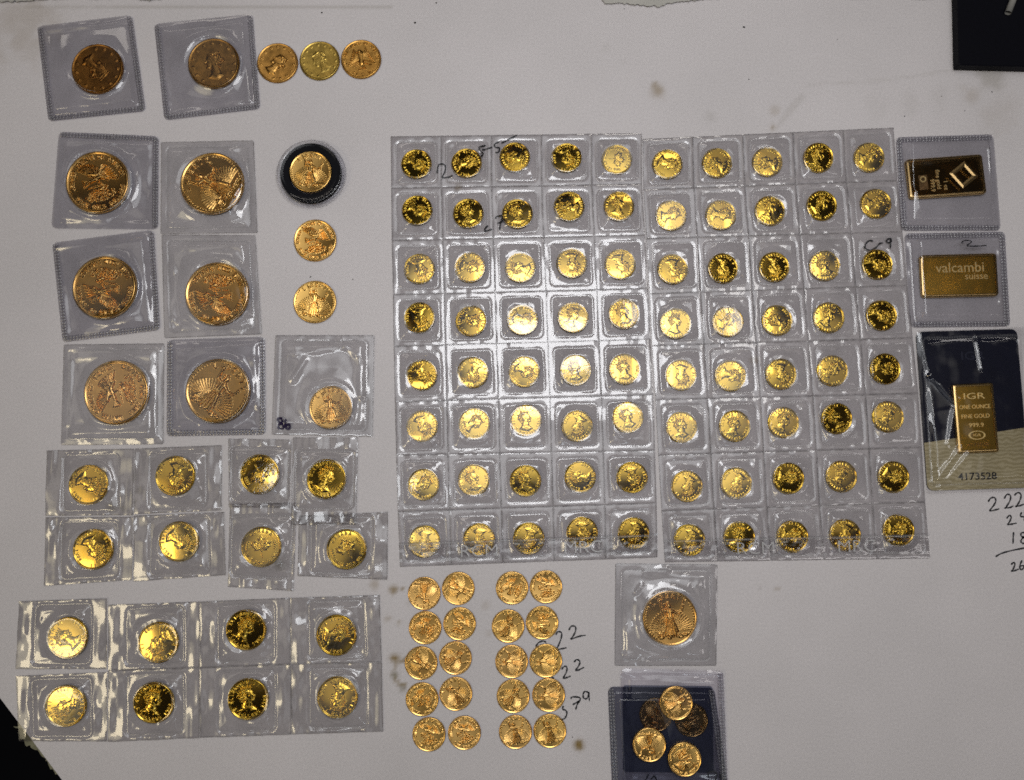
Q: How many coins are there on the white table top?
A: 137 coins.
